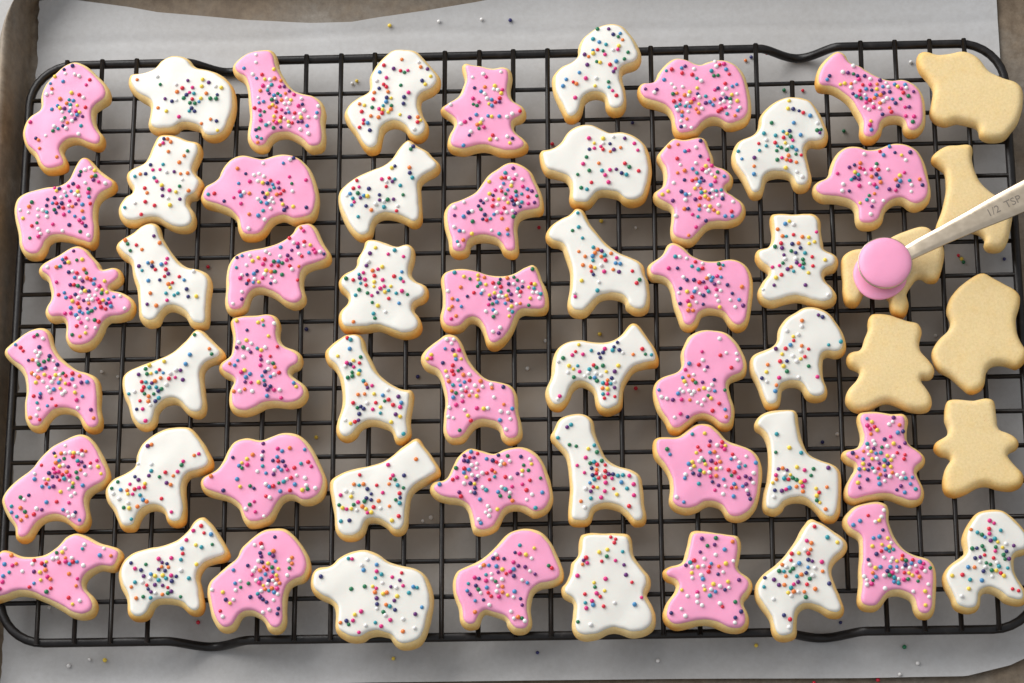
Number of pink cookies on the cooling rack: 28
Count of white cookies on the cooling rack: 24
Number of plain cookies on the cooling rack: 6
